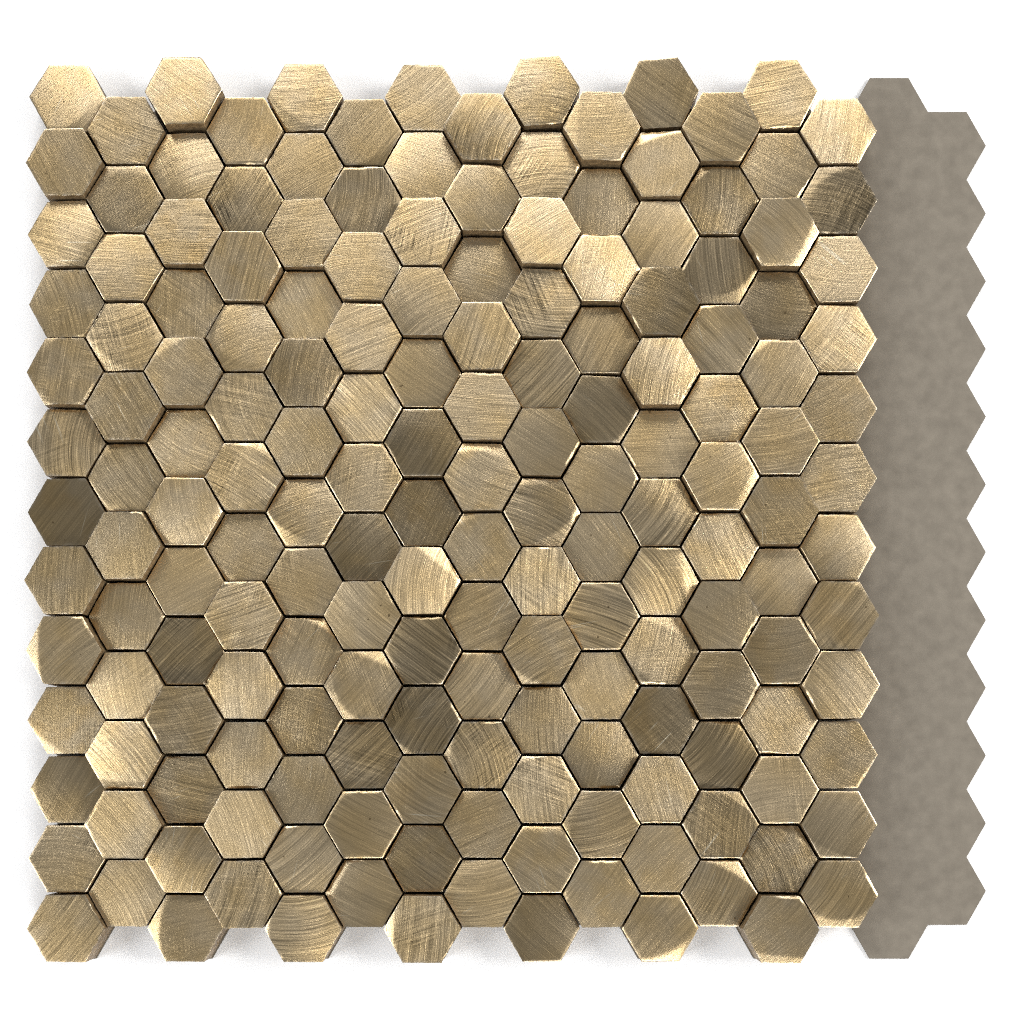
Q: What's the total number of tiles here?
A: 175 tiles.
